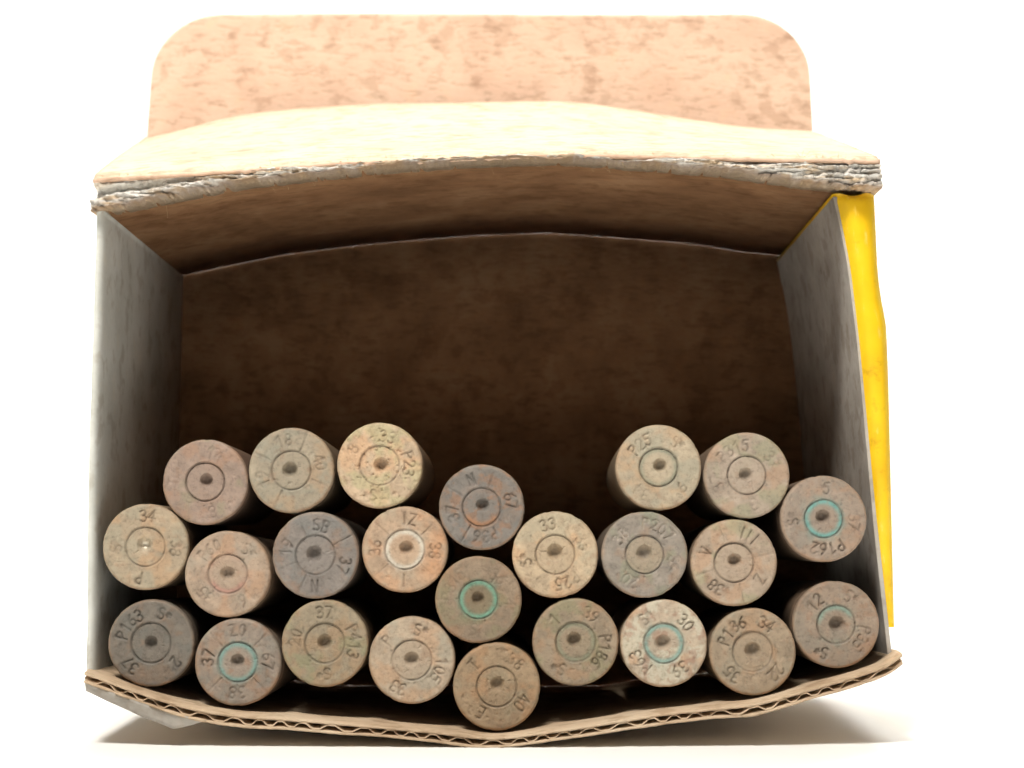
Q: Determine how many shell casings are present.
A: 24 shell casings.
